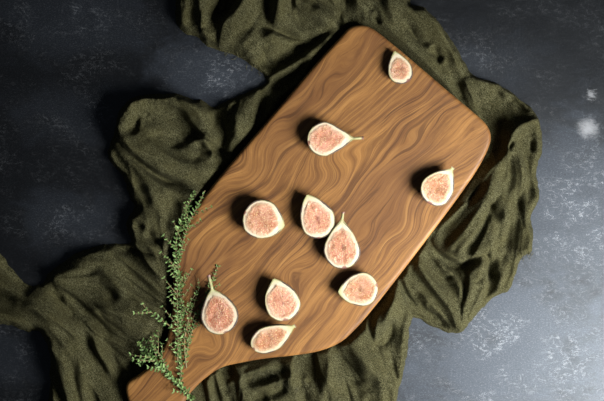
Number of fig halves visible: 10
